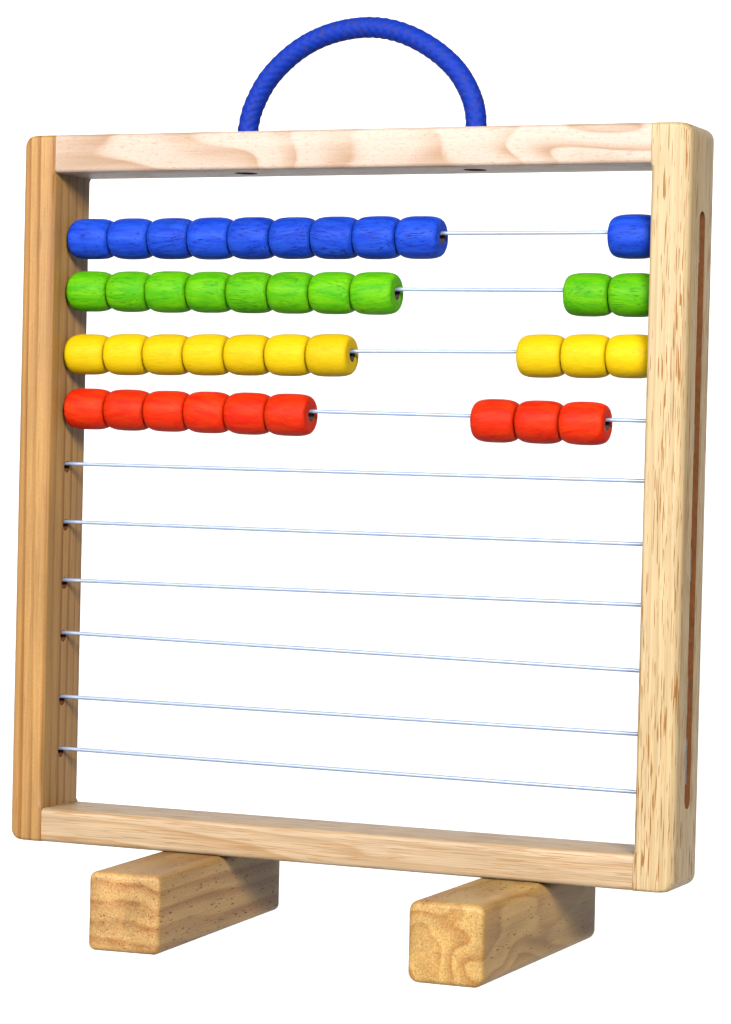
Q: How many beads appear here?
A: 39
